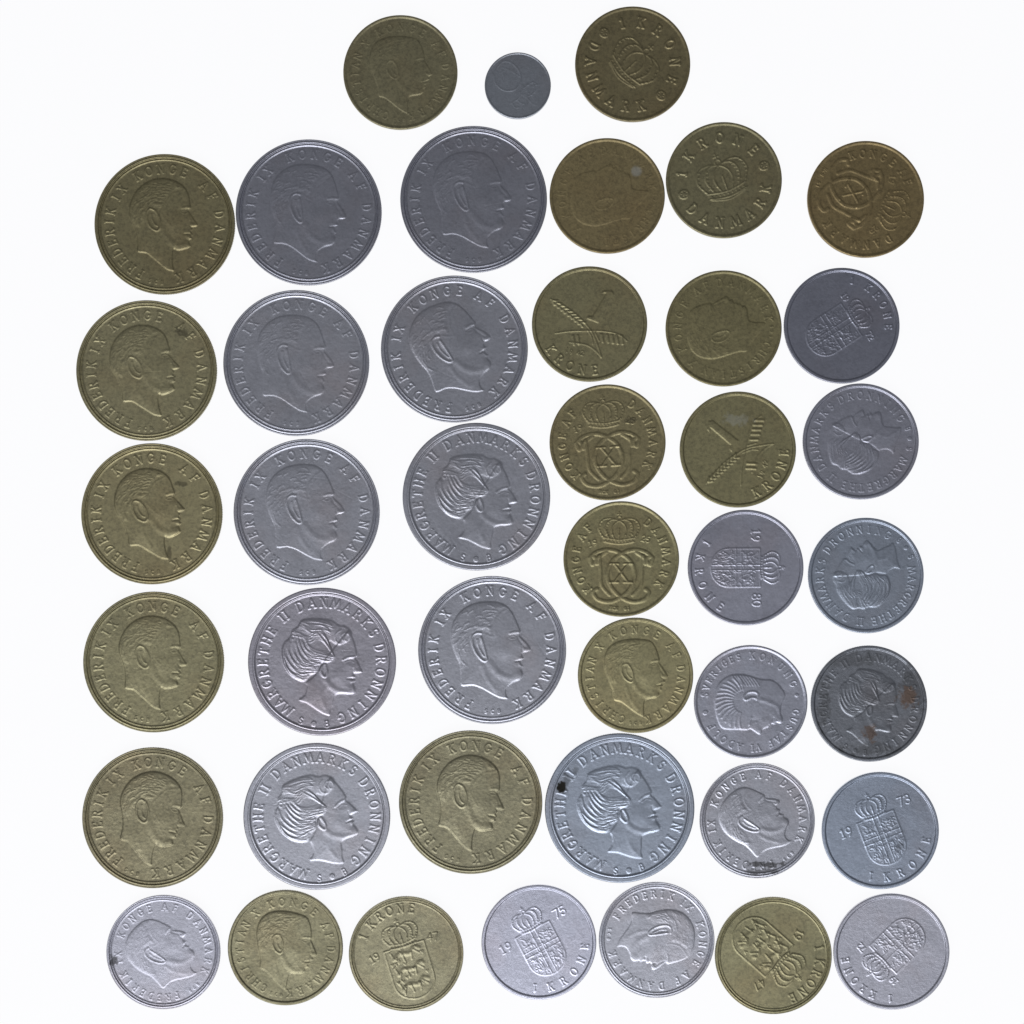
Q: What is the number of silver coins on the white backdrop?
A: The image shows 23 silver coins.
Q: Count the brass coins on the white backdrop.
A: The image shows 20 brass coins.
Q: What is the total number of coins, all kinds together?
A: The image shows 43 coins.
